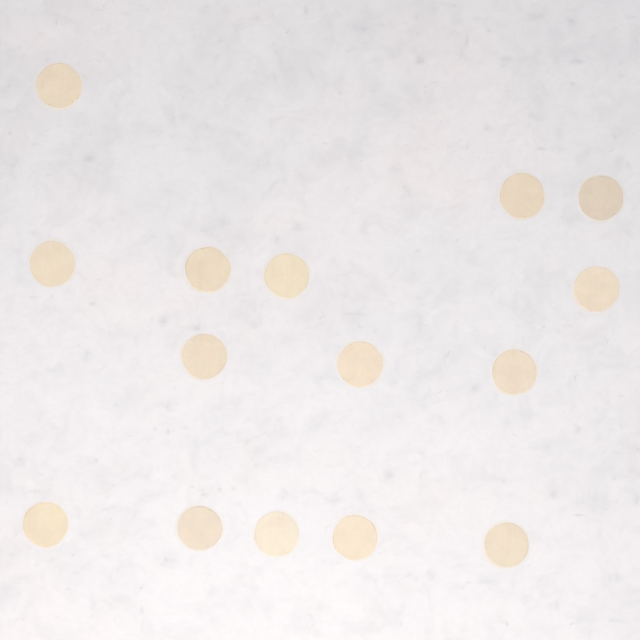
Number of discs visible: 15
